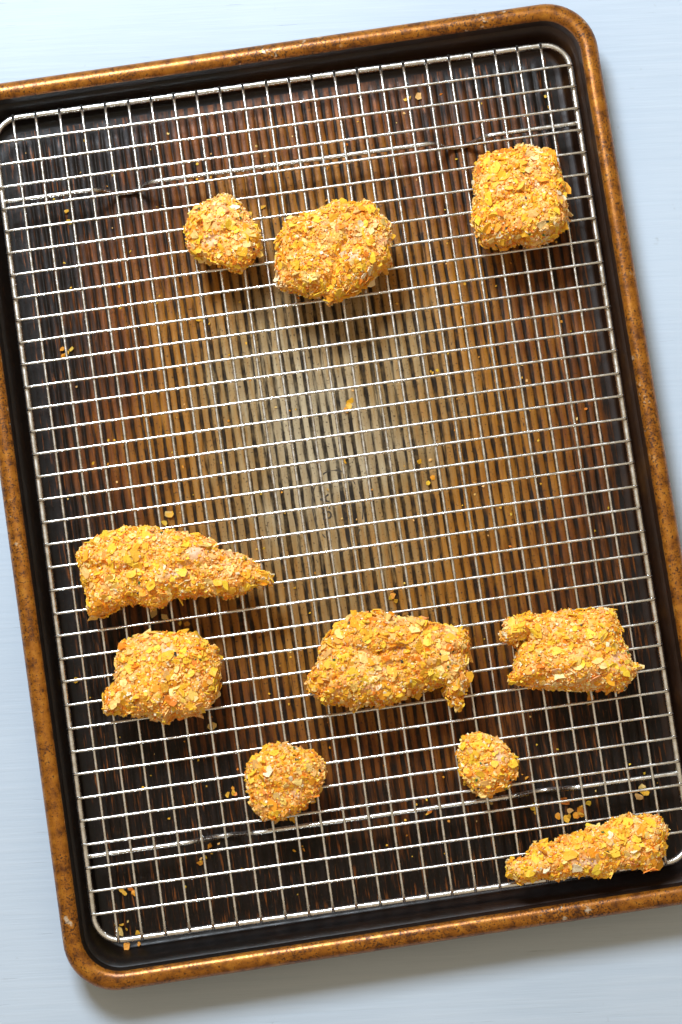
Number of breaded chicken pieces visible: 10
